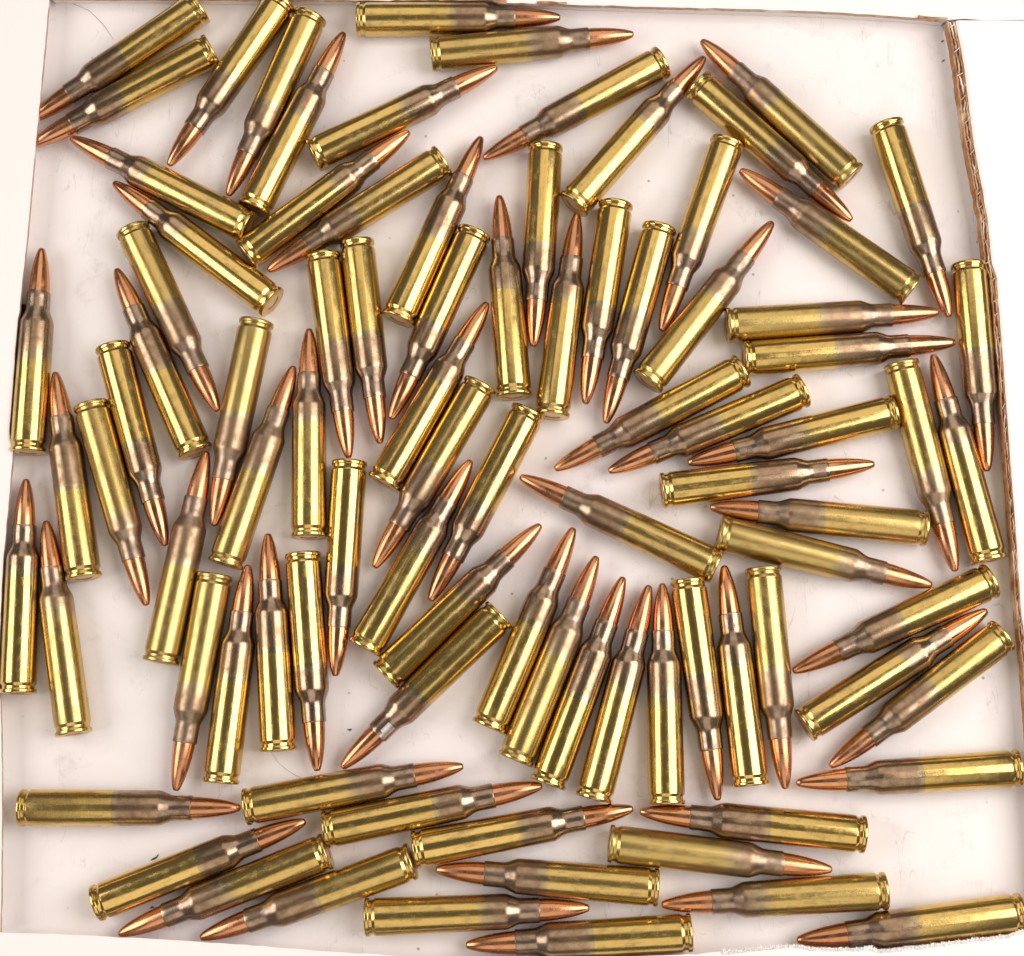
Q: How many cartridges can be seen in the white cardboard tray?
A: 90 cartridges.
